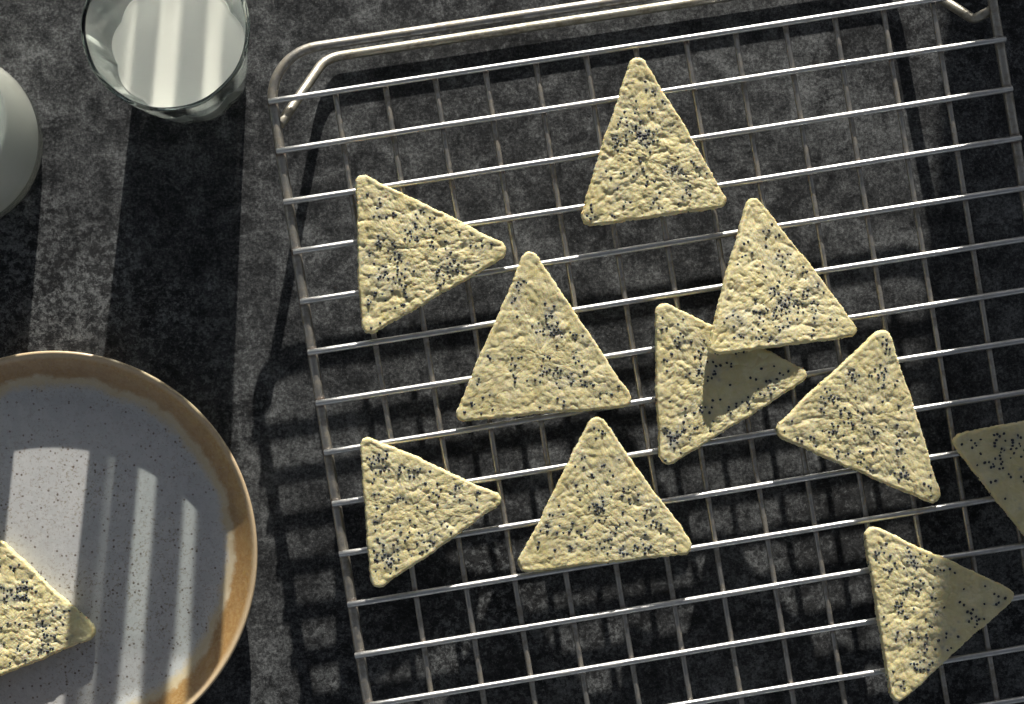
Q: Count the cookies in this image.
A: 11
